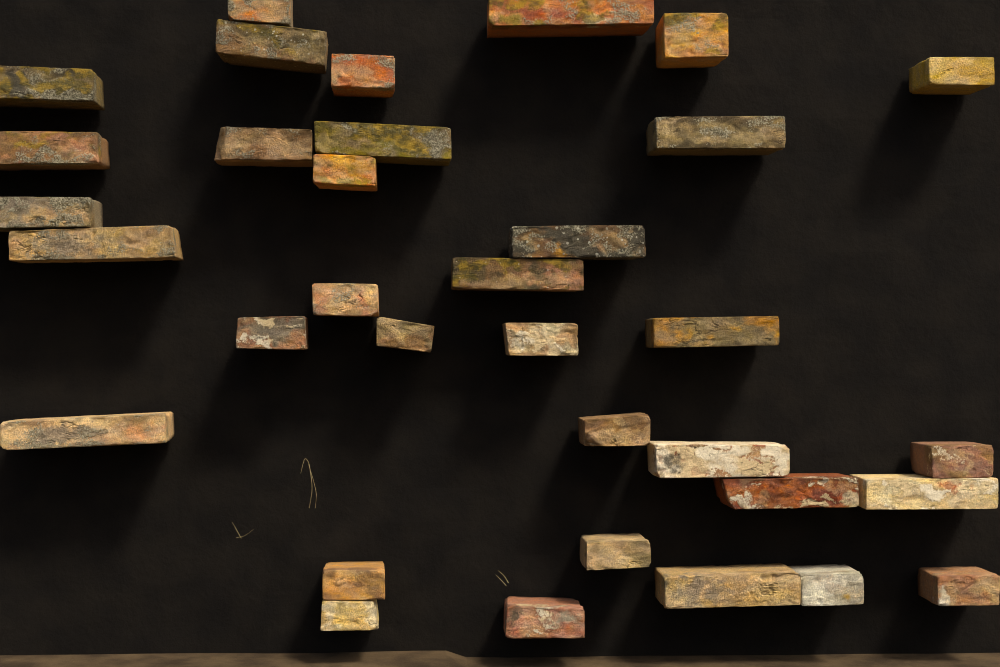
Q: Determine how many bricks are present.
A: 34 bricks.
